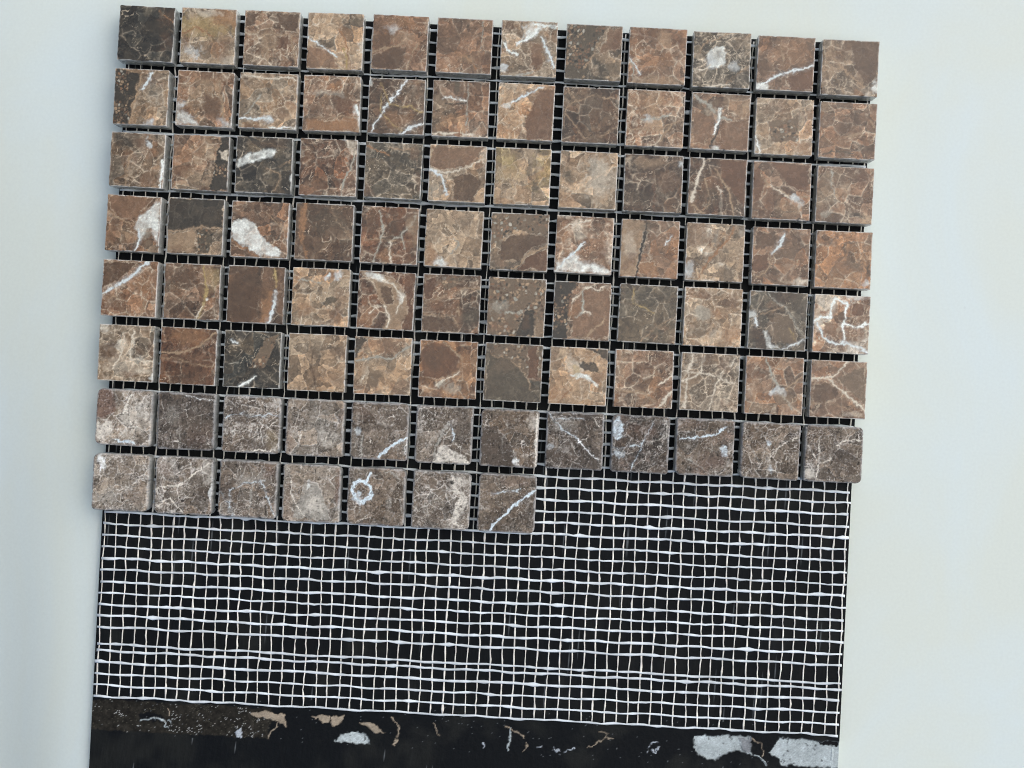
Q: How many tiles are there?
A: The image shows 91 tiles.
